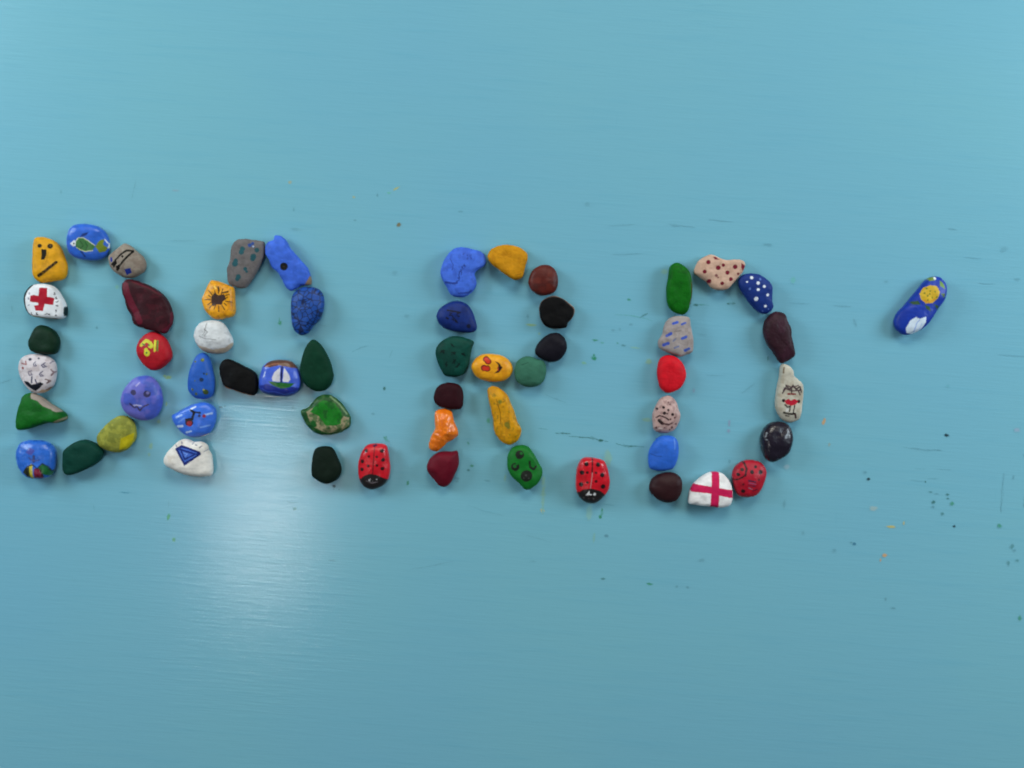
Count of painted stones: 56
